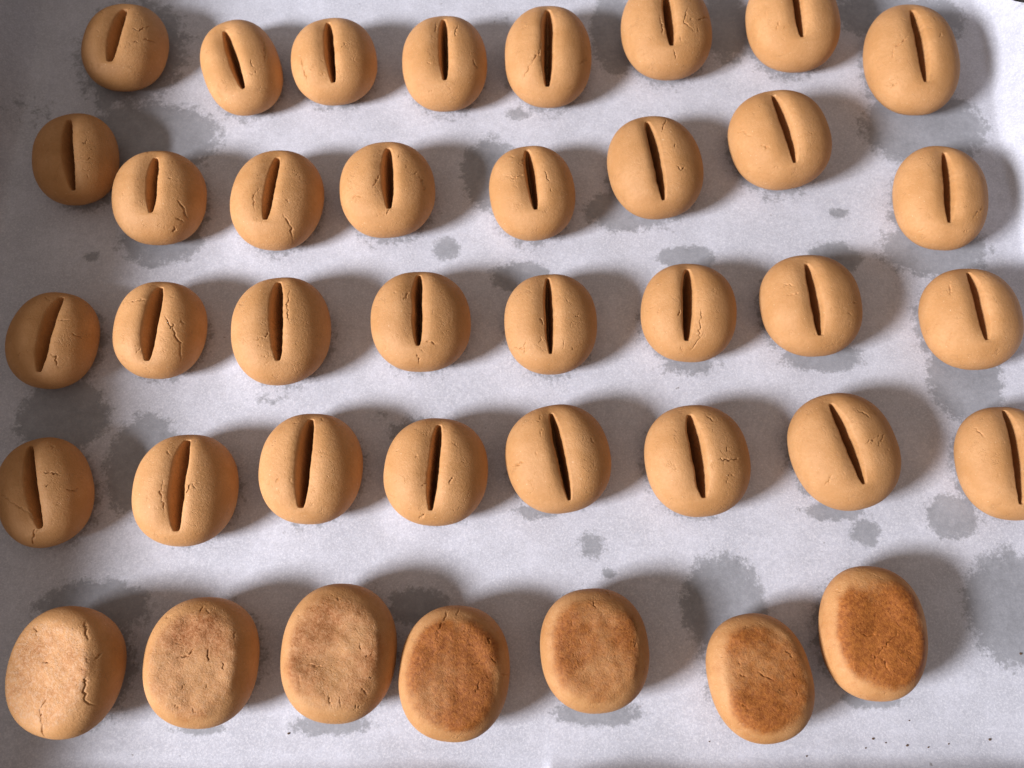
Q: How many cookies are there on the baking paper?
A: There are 39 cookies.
